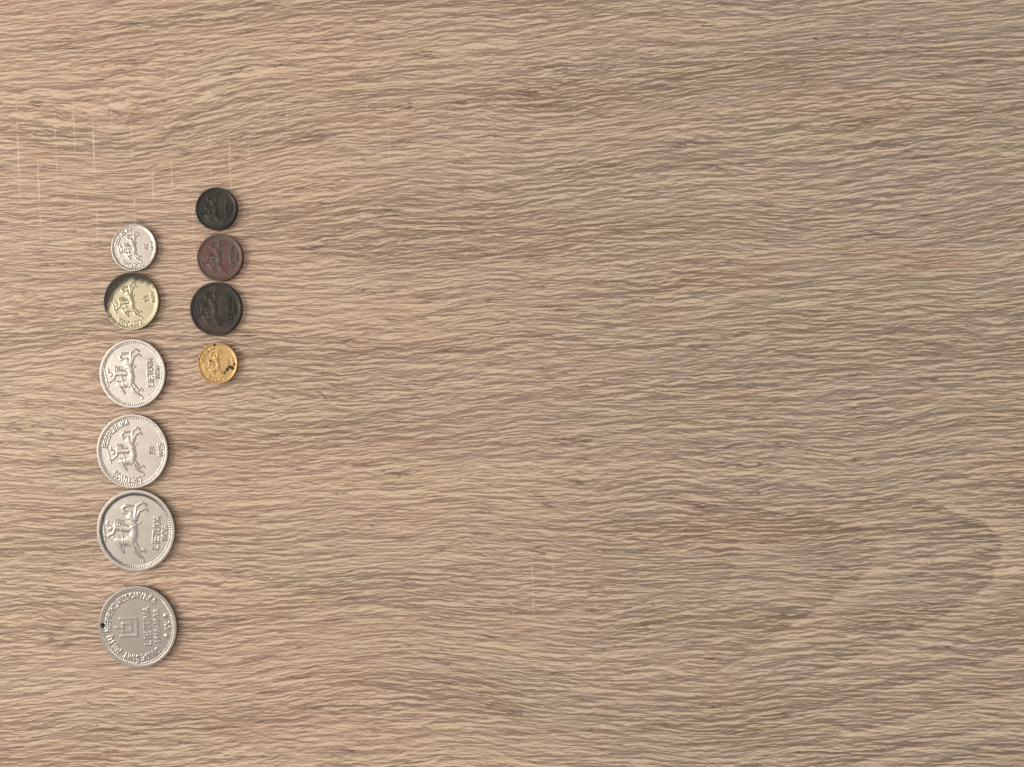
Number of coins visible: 10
